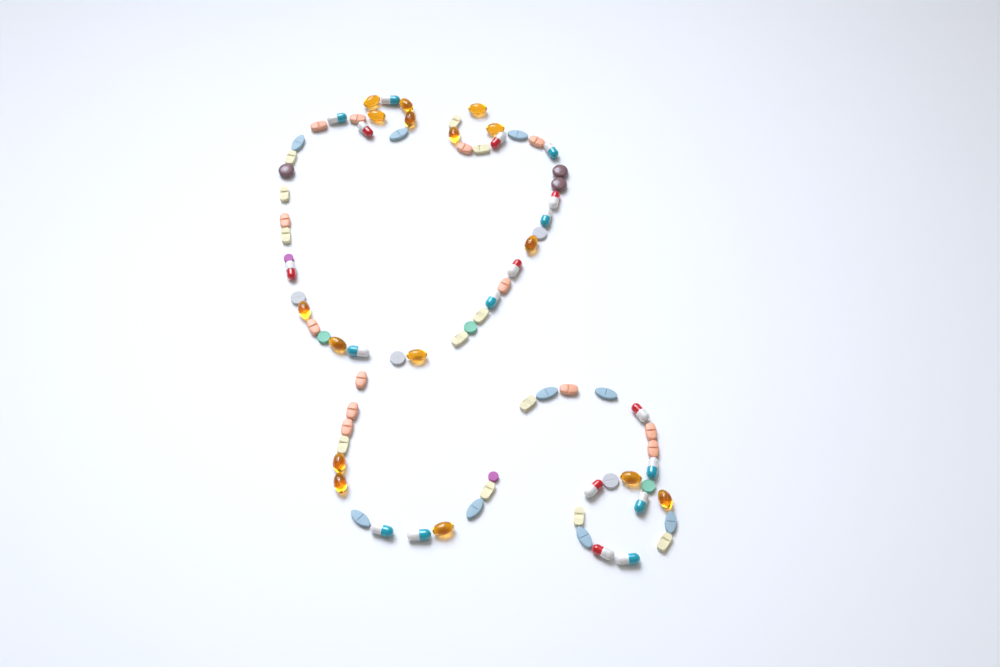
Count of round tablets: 12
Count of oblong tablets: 34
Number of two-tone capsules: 19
